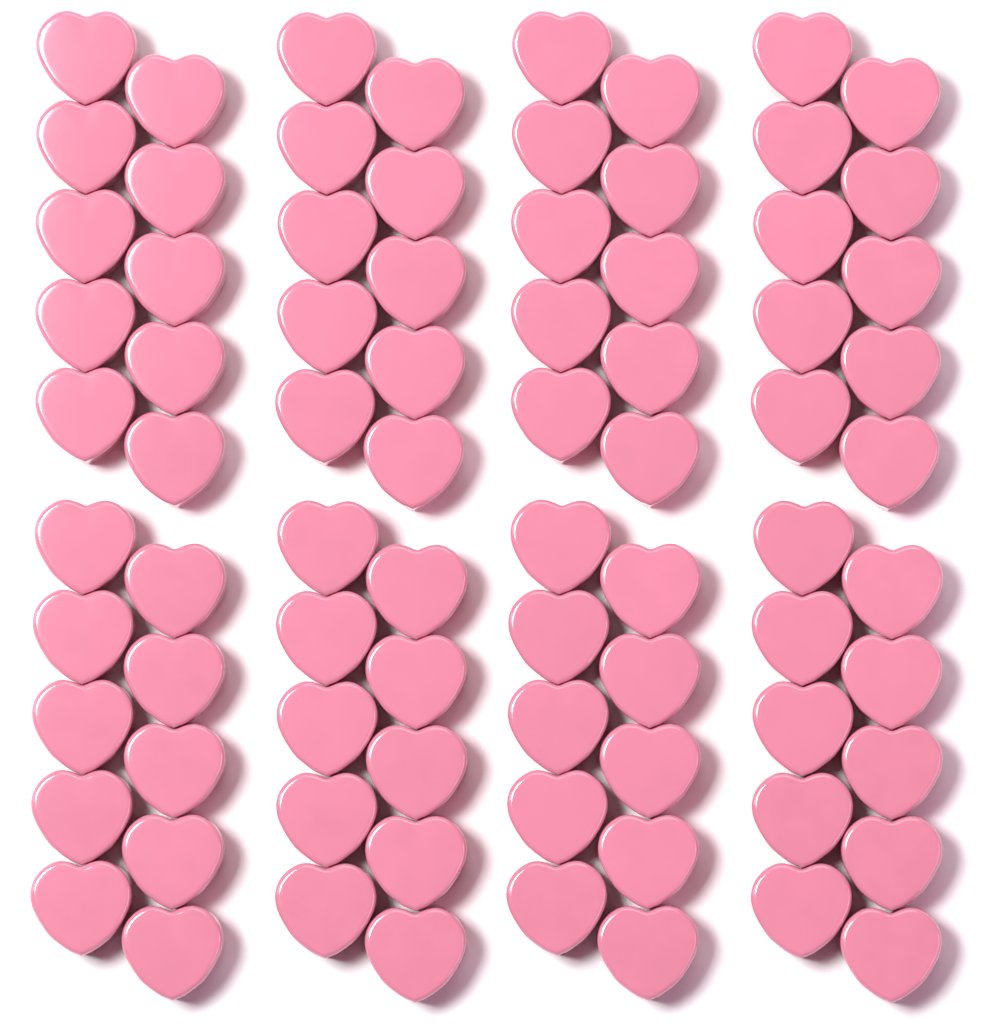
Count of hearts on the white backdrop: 80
